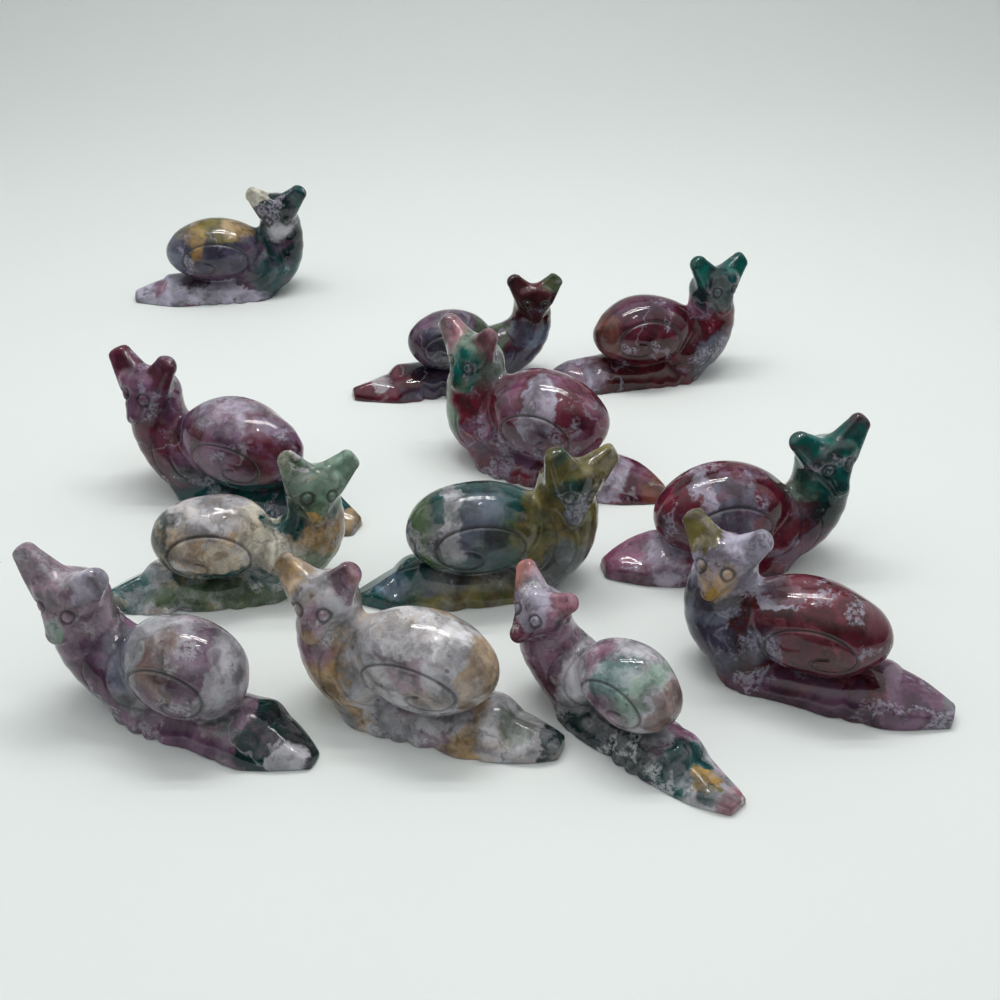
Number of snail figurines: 12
